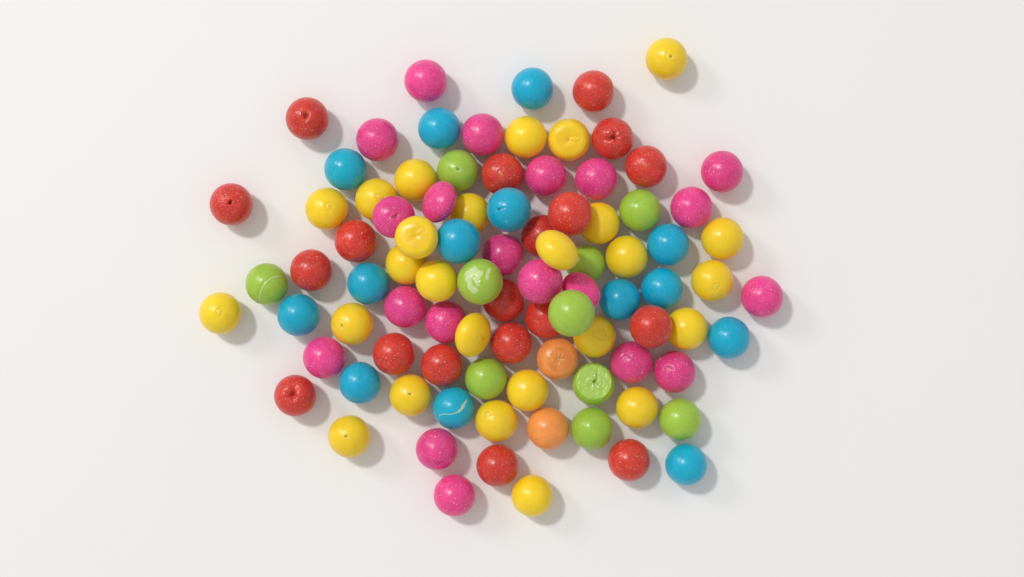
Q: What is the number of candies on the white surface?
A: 91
